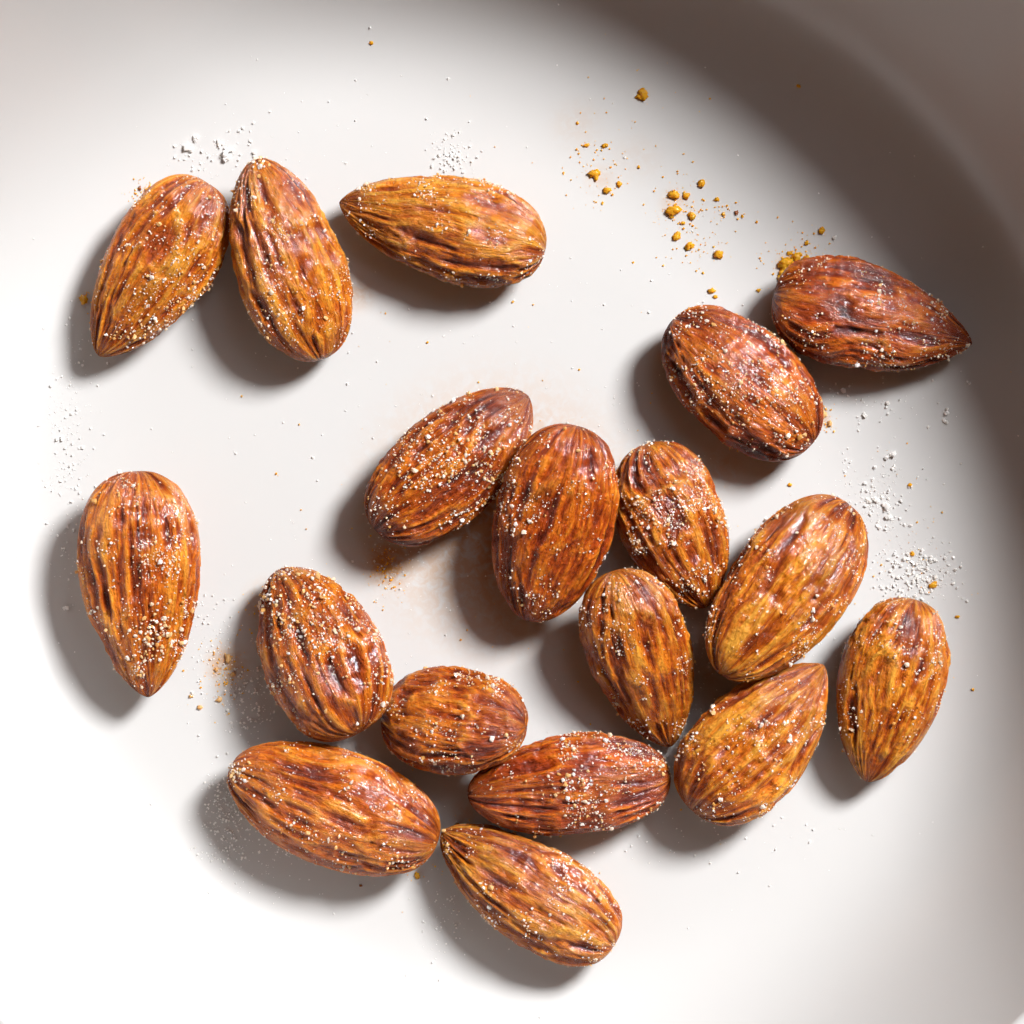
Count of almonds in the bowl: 18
